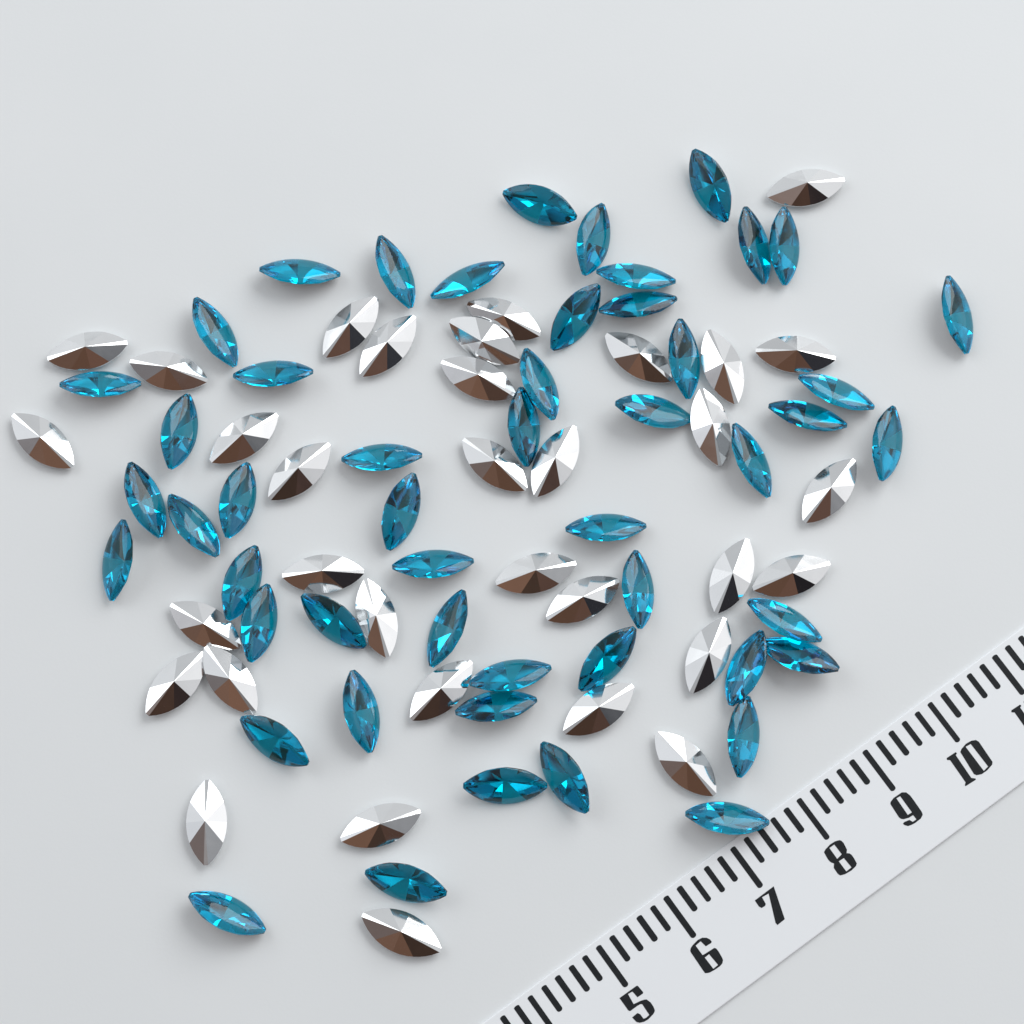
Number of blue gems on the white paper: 51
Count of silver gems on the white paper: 34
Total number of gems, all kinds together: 85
